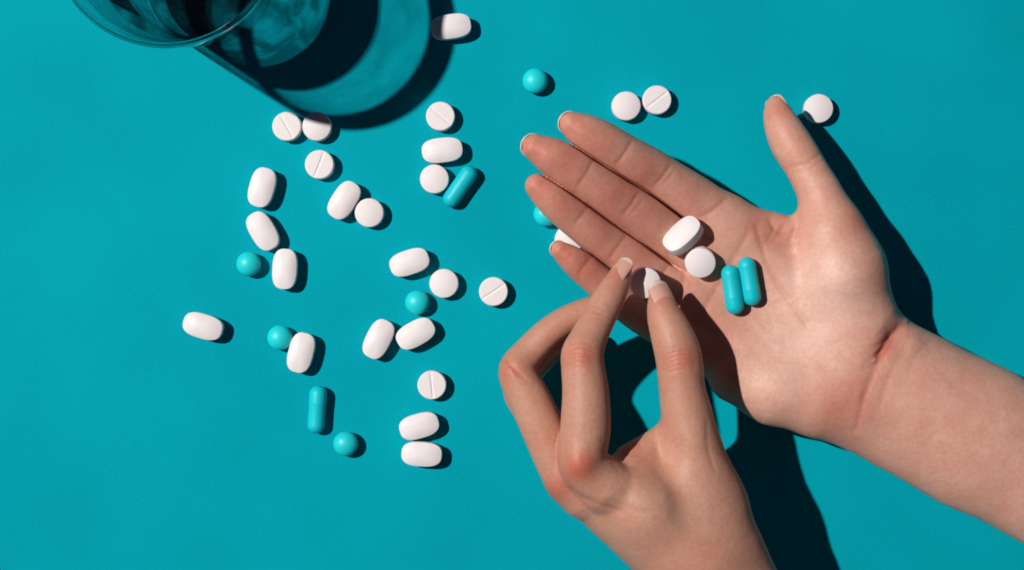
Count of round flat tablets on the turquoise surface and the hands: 15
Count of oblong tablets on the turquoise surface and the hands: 14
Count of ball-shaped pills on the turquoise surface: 6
